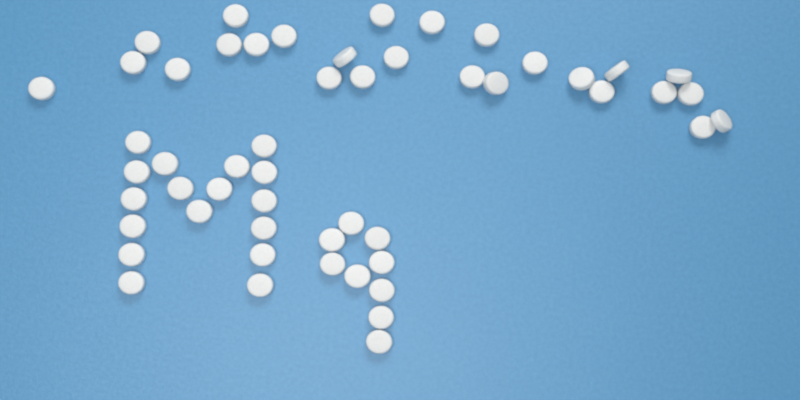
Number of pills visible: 52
